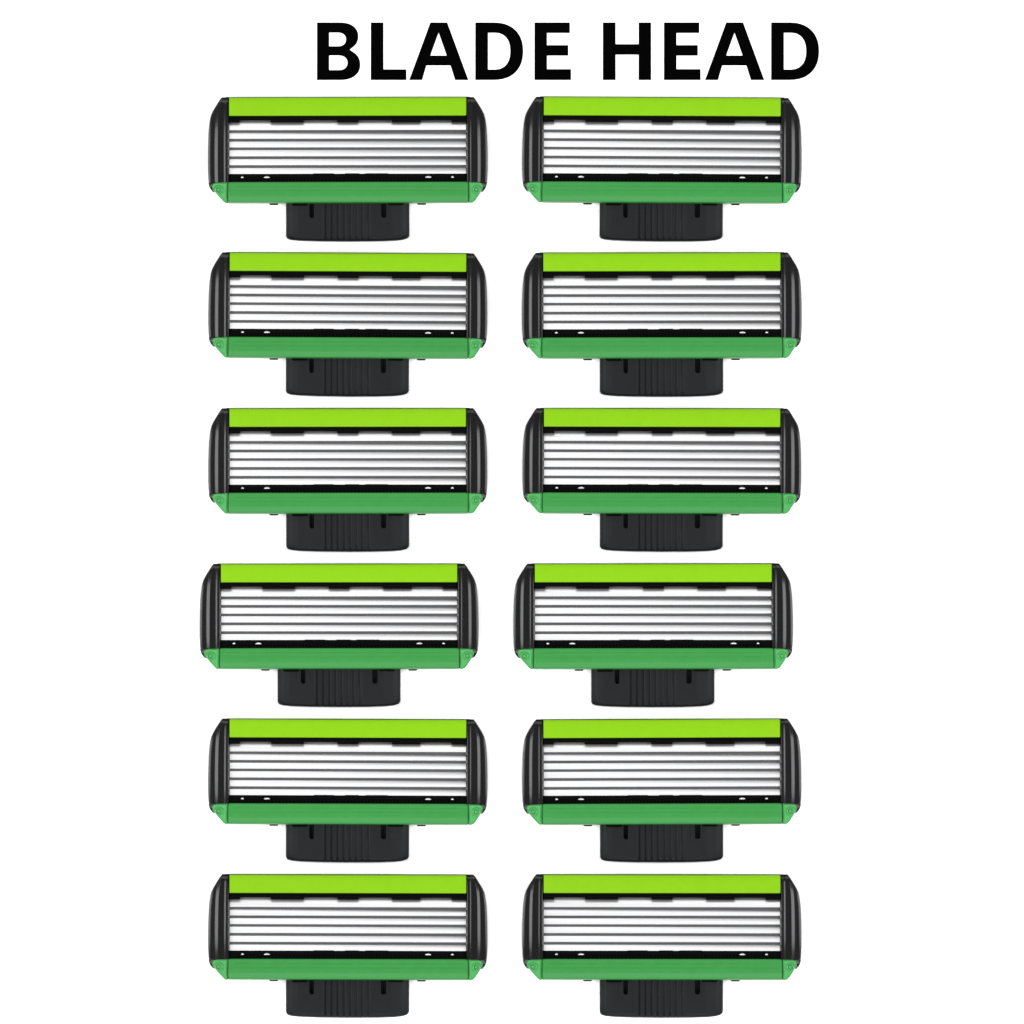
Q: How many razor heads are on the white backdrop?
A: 12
